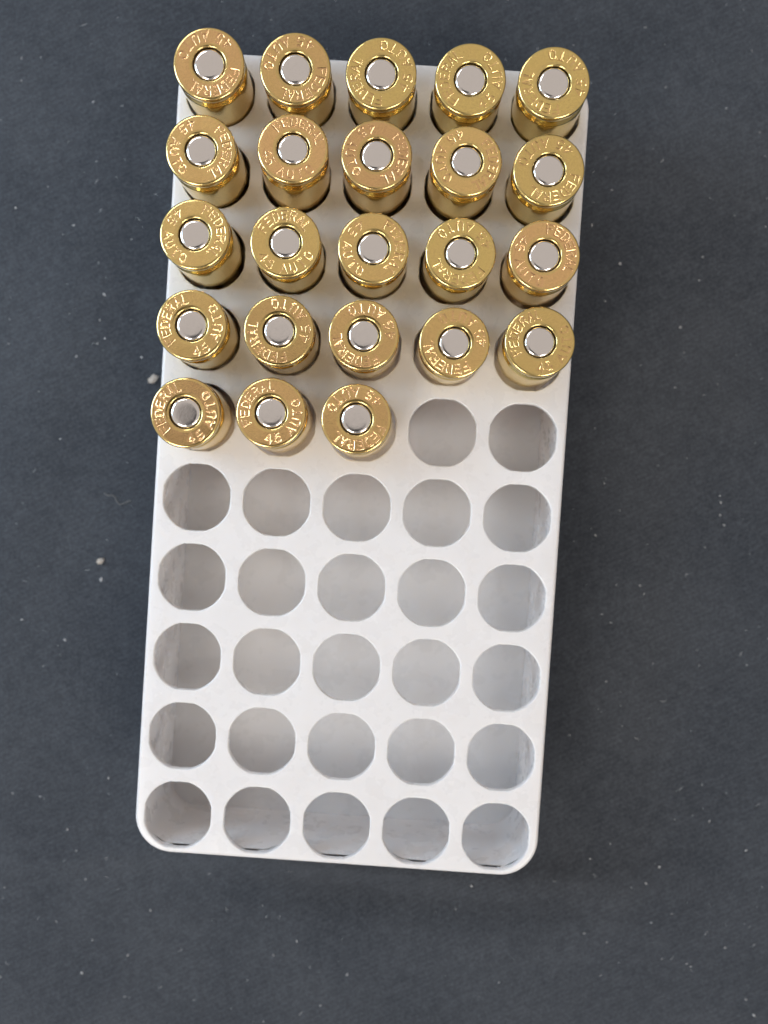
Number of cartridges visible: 23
